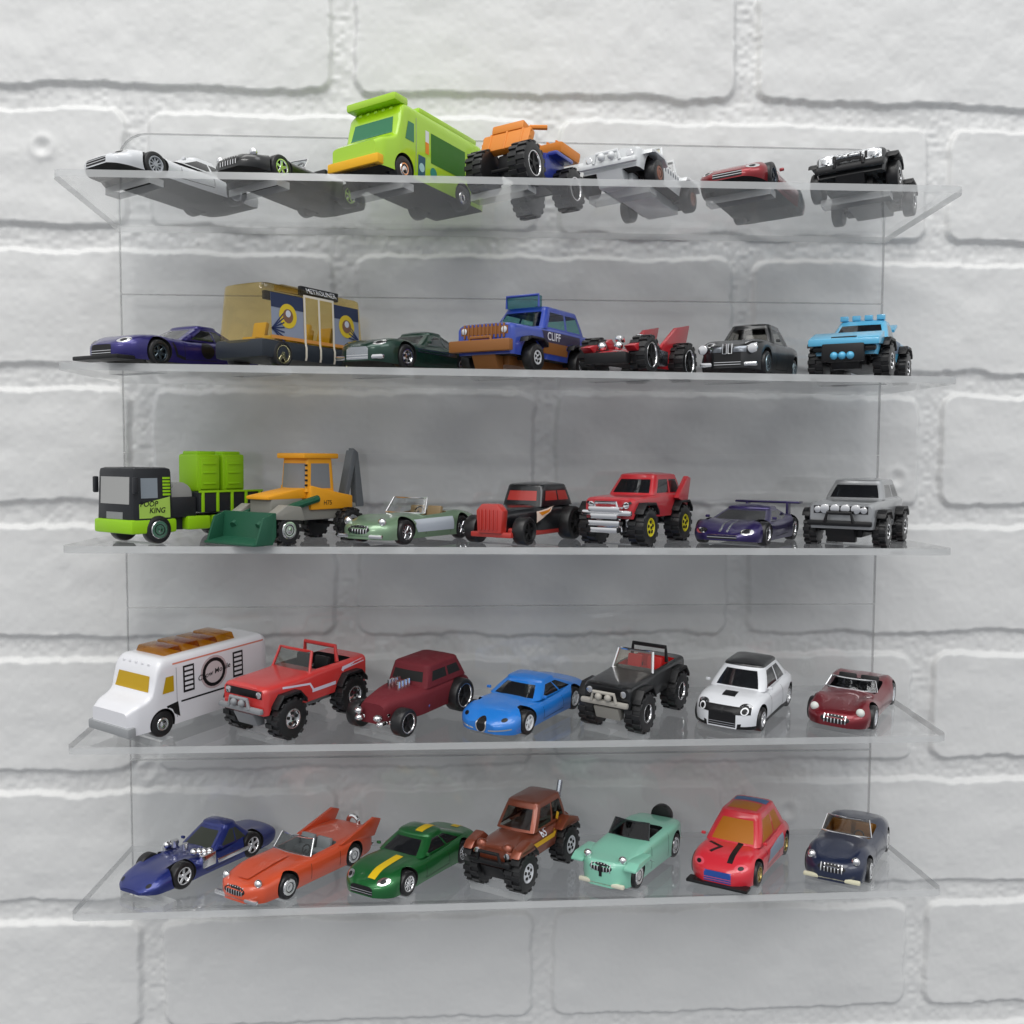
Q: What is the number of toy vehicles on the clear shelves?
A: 35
